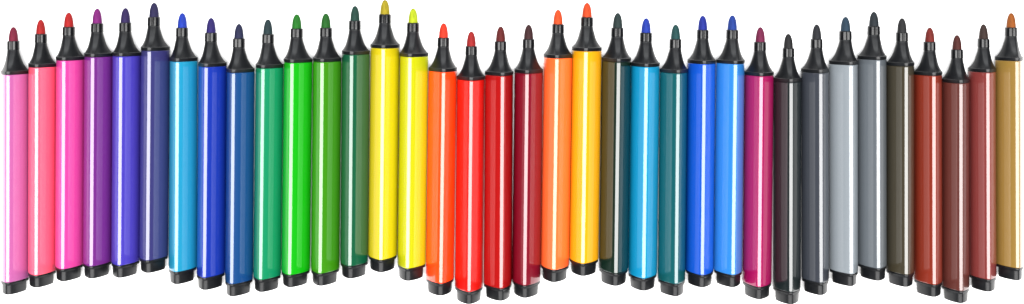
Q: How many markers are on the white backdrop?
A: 36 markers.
